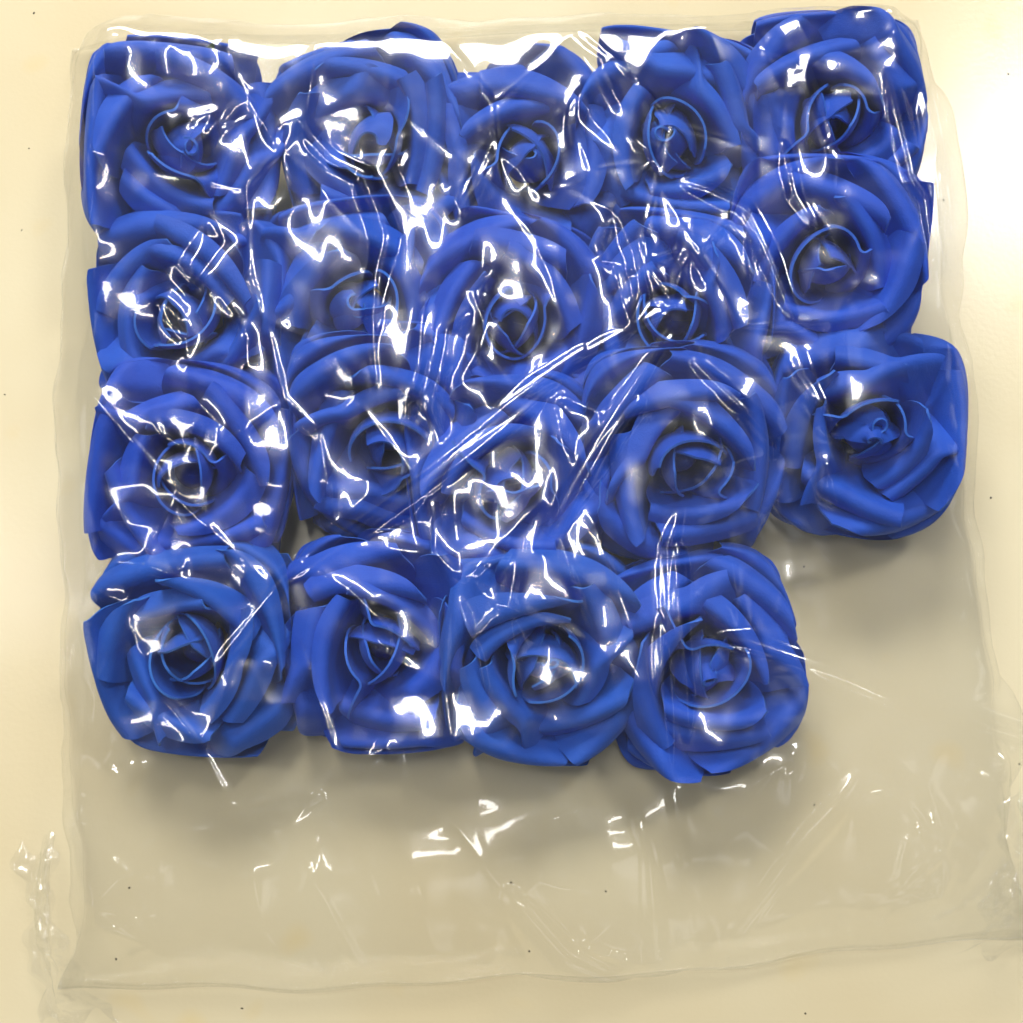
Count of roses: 19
